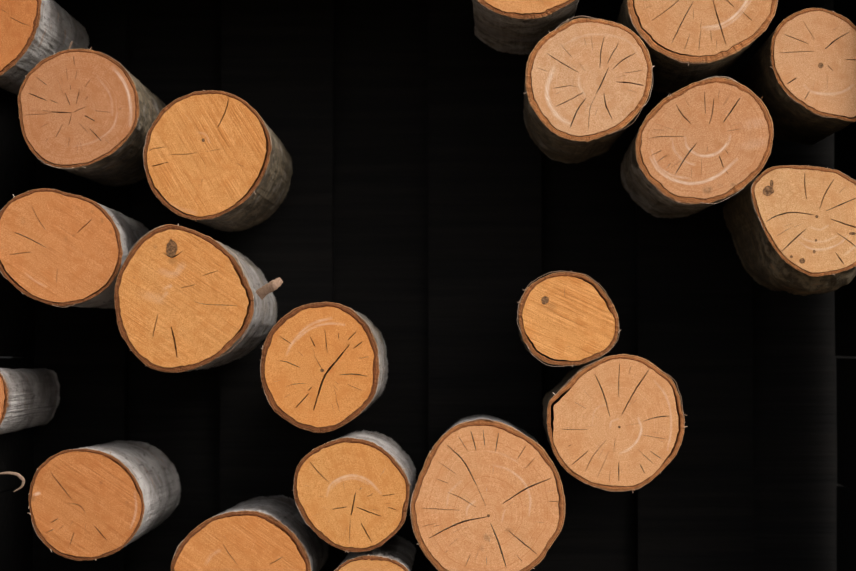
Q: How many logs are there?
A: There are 20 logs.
